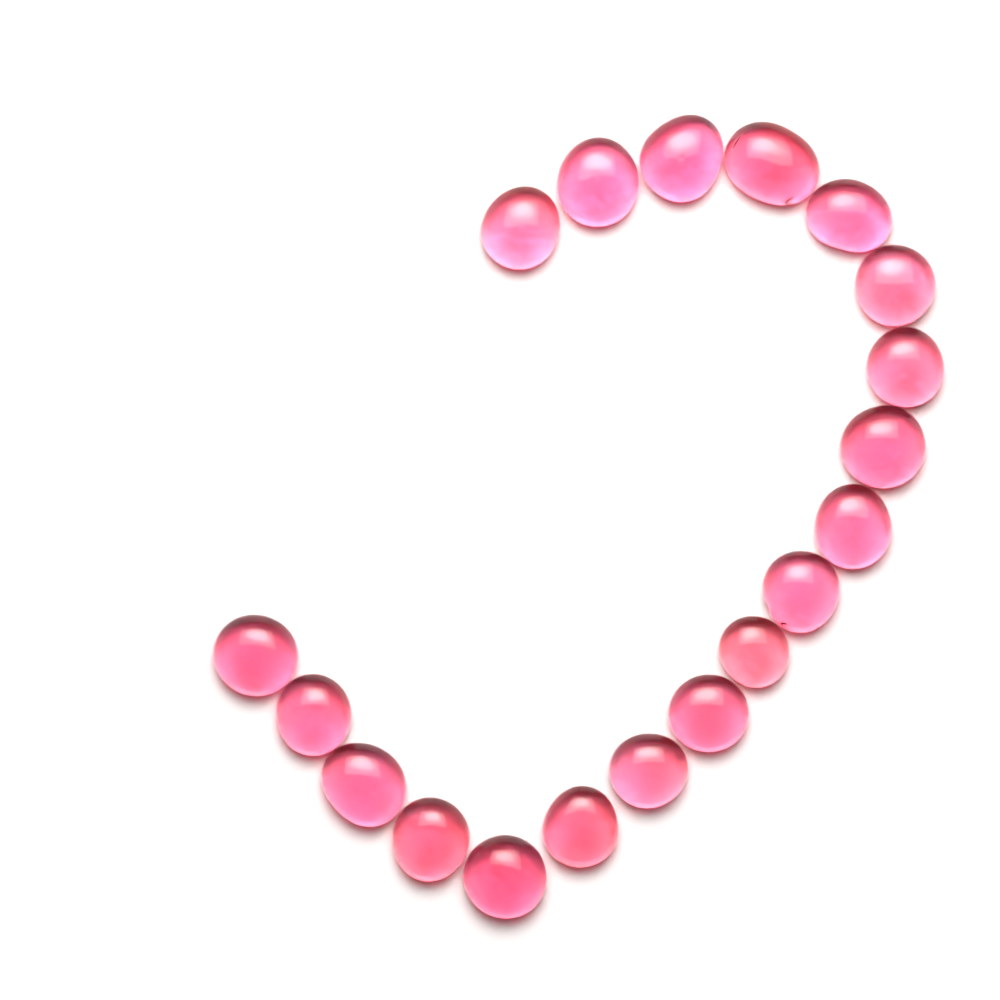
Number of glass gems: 19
